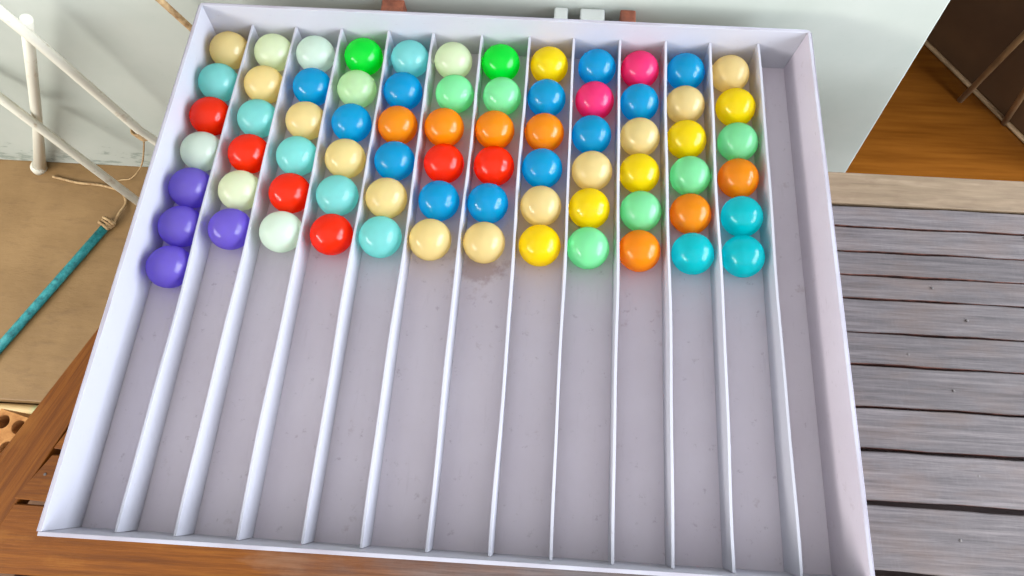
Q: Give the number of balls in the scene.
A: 73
